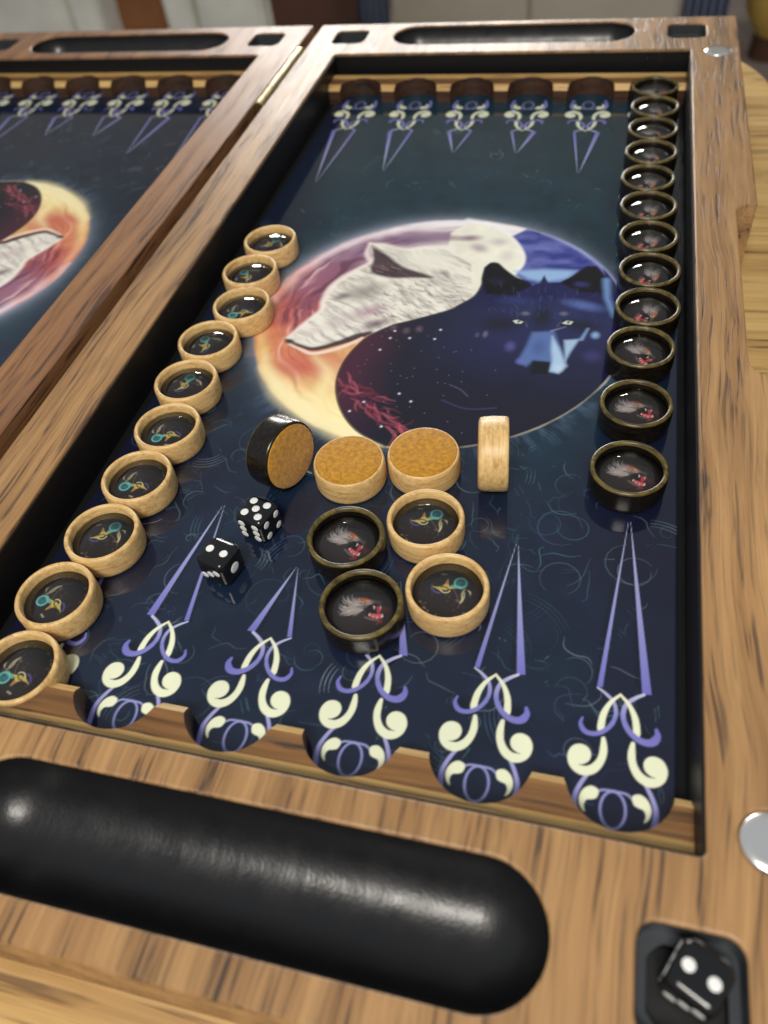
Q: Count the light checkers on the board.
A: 15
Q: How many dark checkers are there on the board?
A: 15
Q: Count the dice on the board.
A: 3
